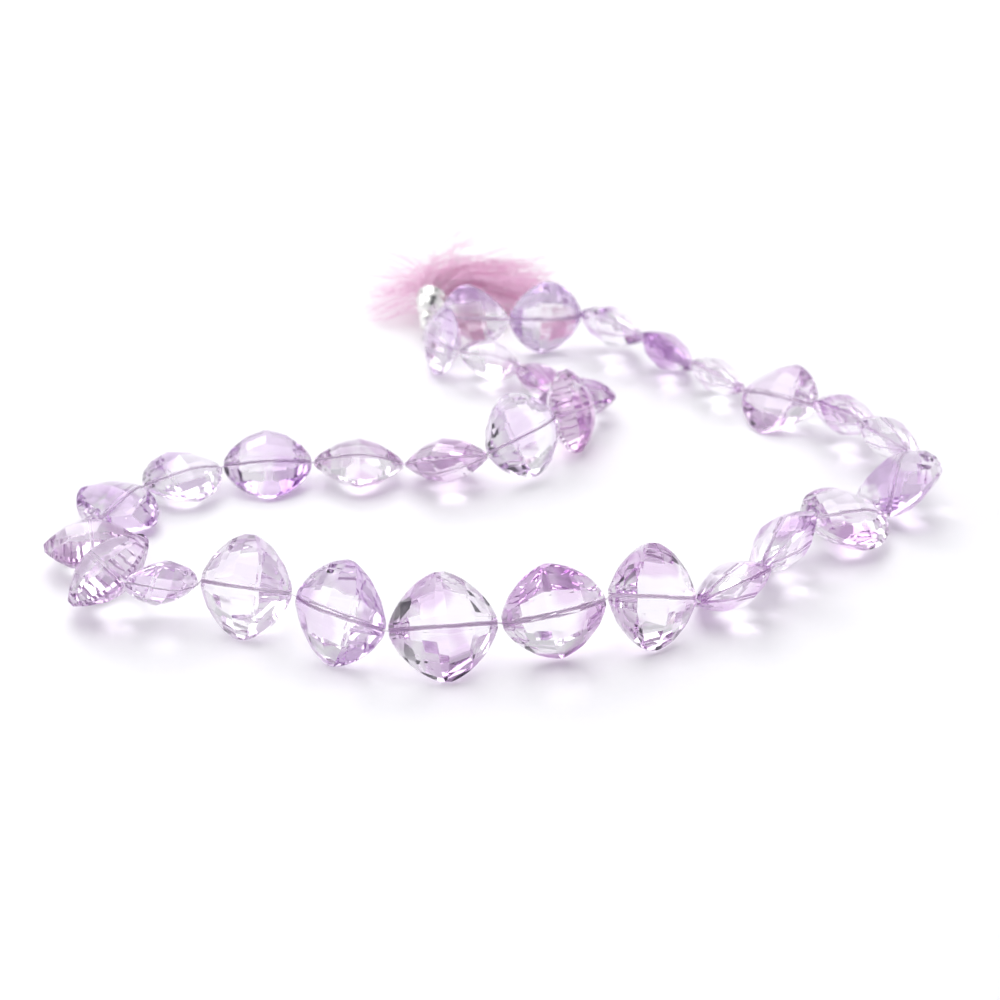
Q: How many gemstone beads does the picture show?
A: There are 31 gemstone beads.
